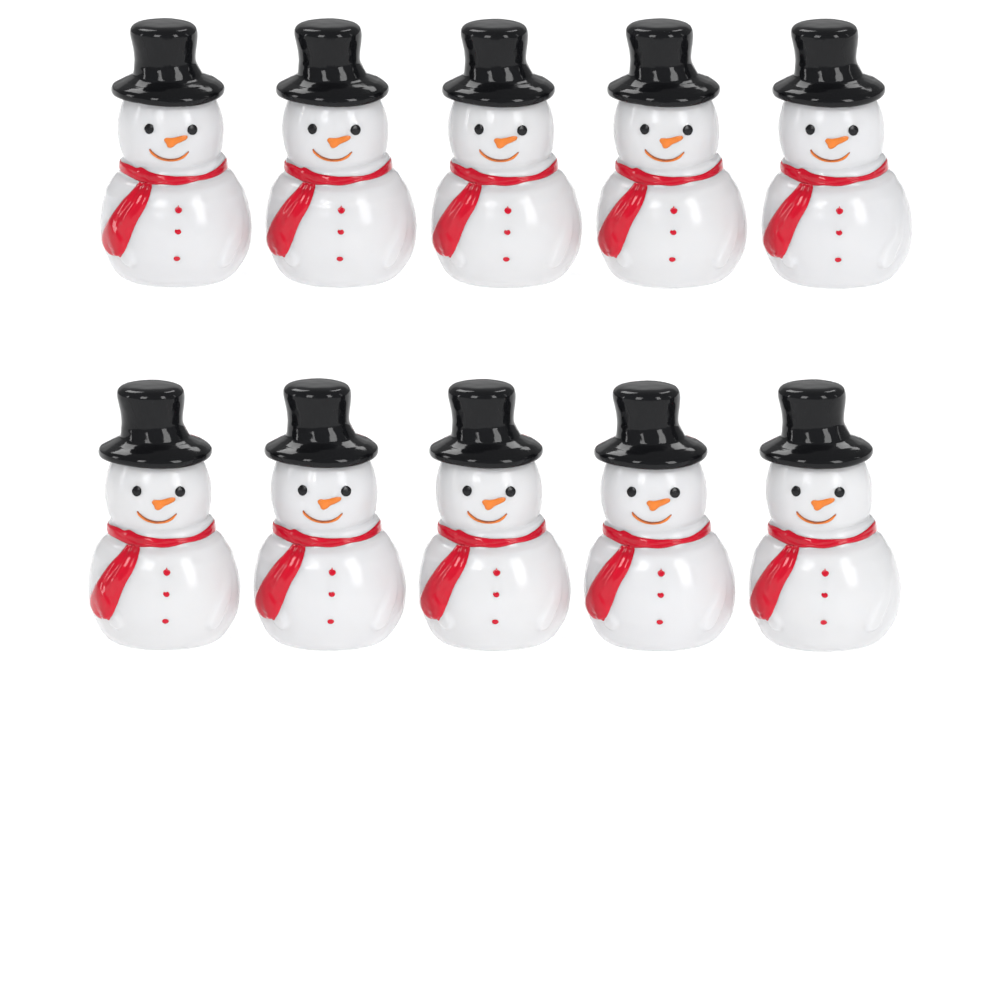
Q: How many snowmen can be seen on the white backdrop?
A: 10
